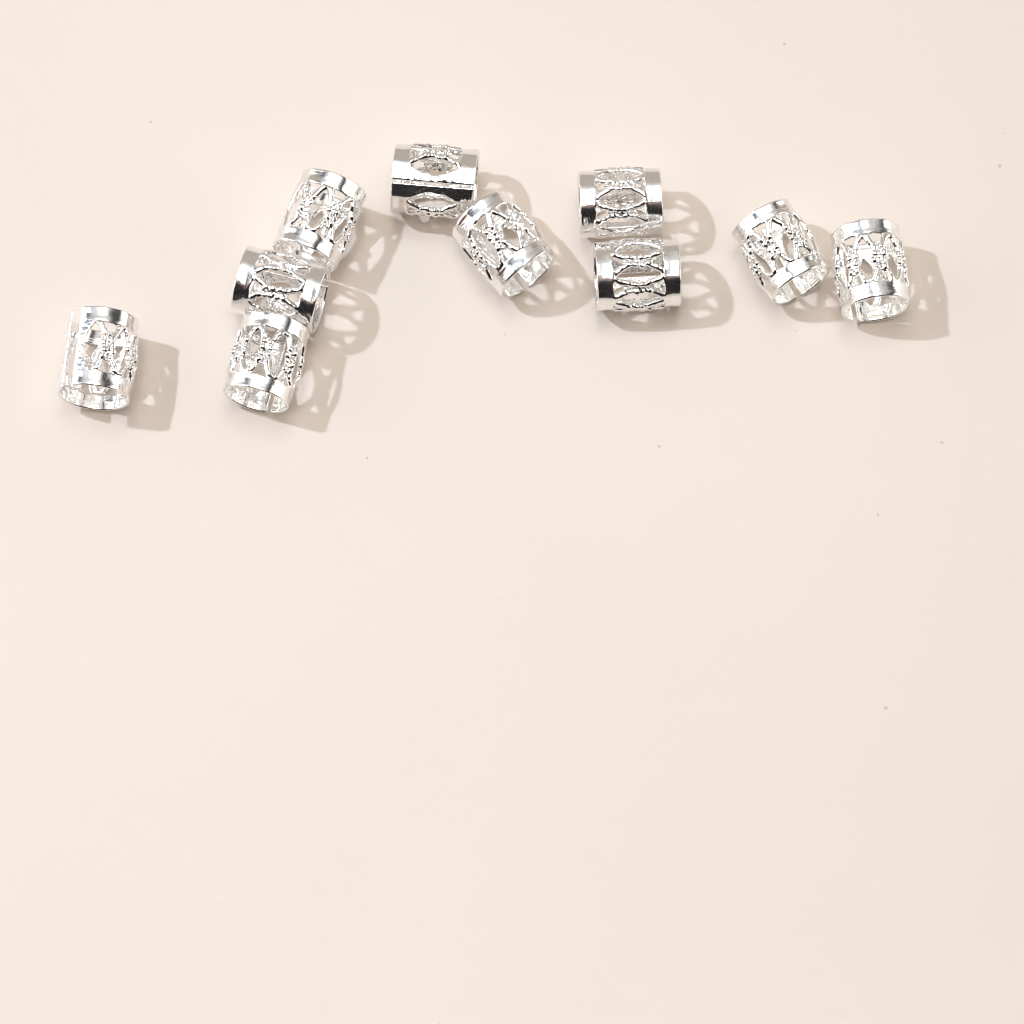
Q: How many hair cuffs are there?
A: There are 10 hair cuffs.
